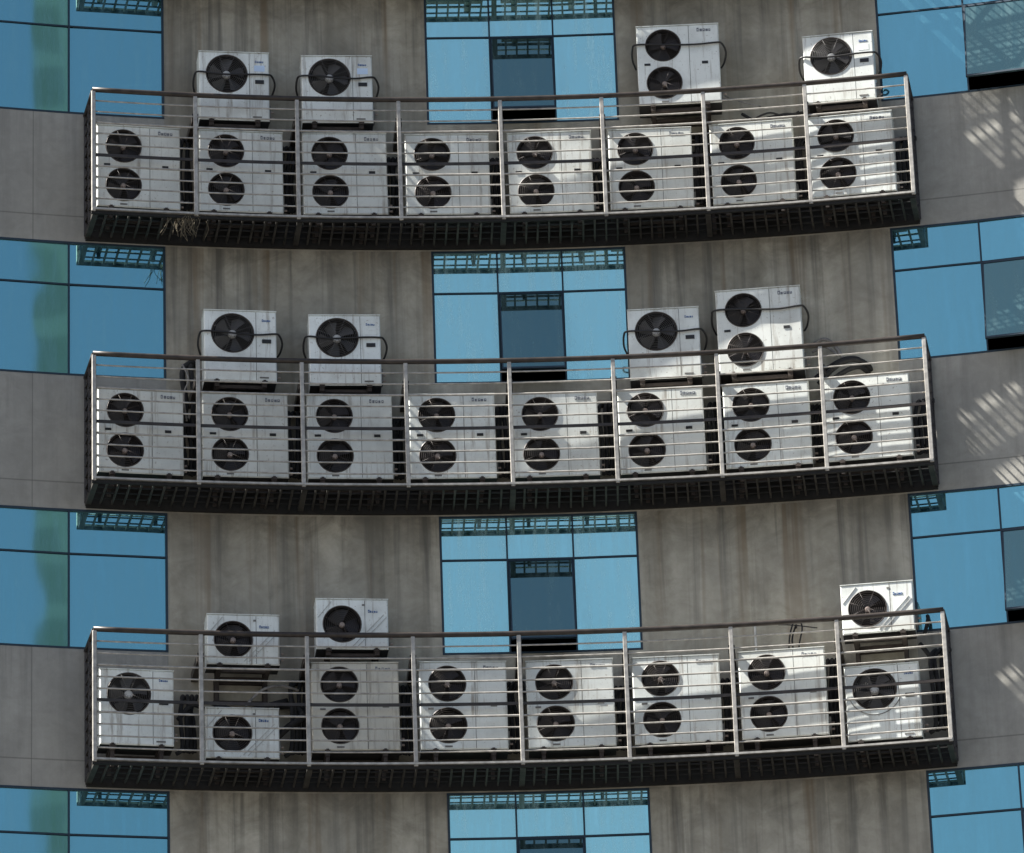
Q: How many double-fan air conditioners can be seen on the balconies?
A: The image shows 23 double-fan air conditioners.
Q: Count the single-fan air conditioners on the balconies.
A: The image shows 12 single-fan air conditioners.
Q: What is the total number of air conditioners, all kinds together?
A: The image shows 35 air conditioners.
